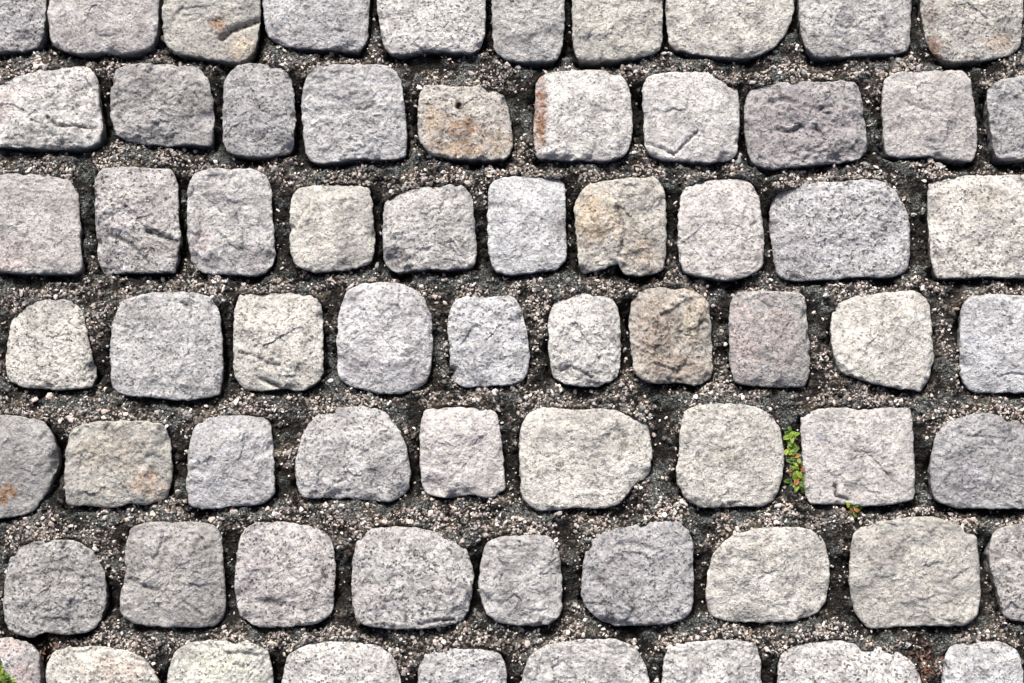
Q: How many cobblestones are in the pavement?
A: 67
